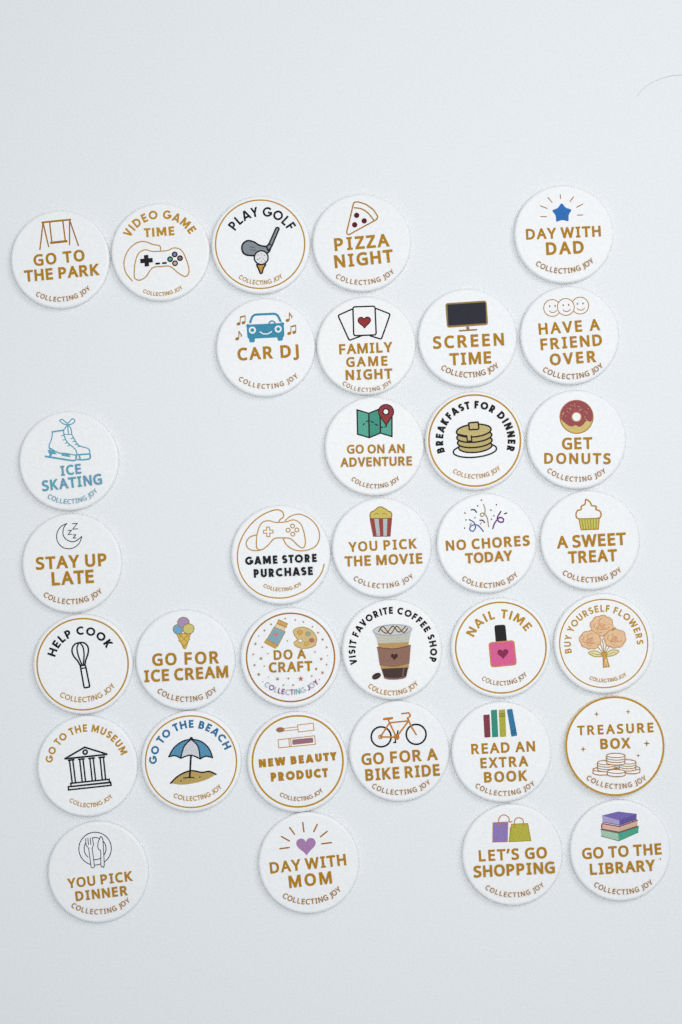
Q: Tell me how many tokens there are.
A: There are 34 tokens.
